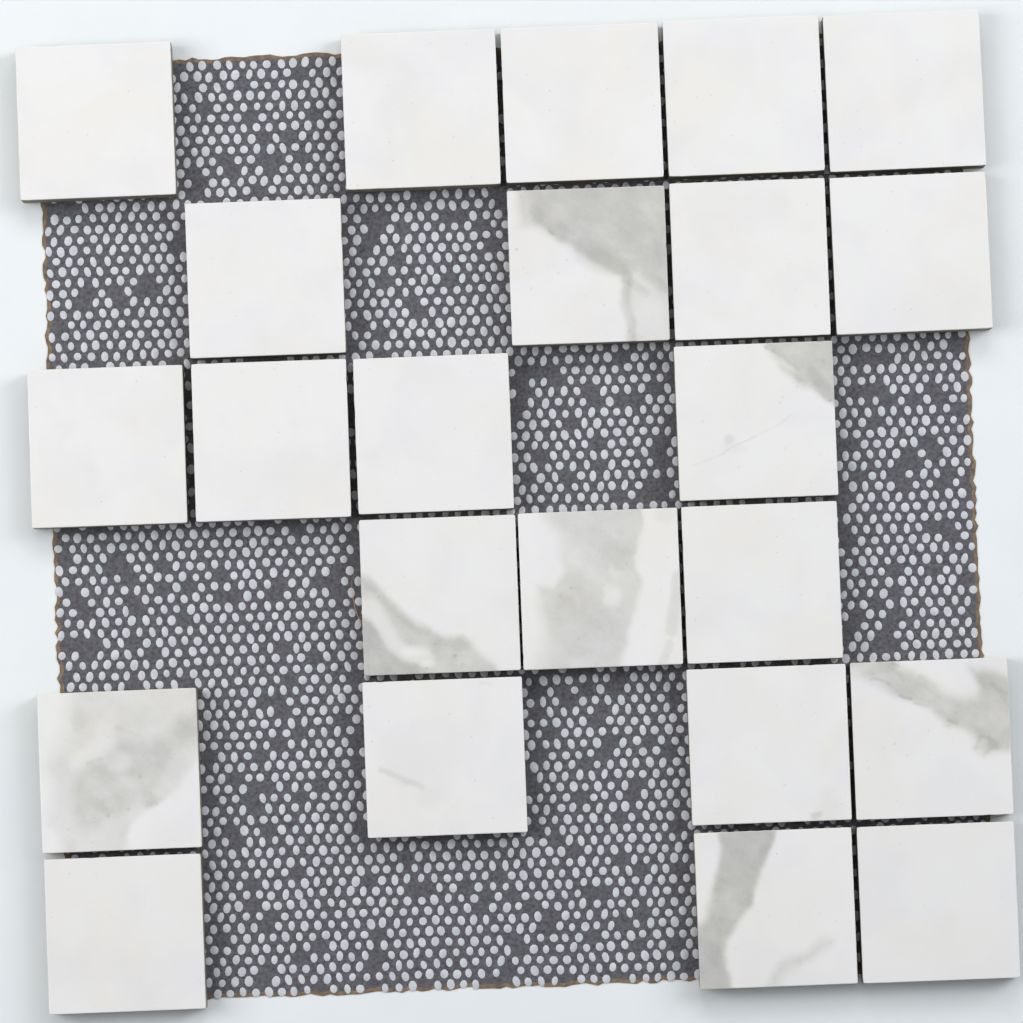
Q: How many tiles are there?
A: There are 23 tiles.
